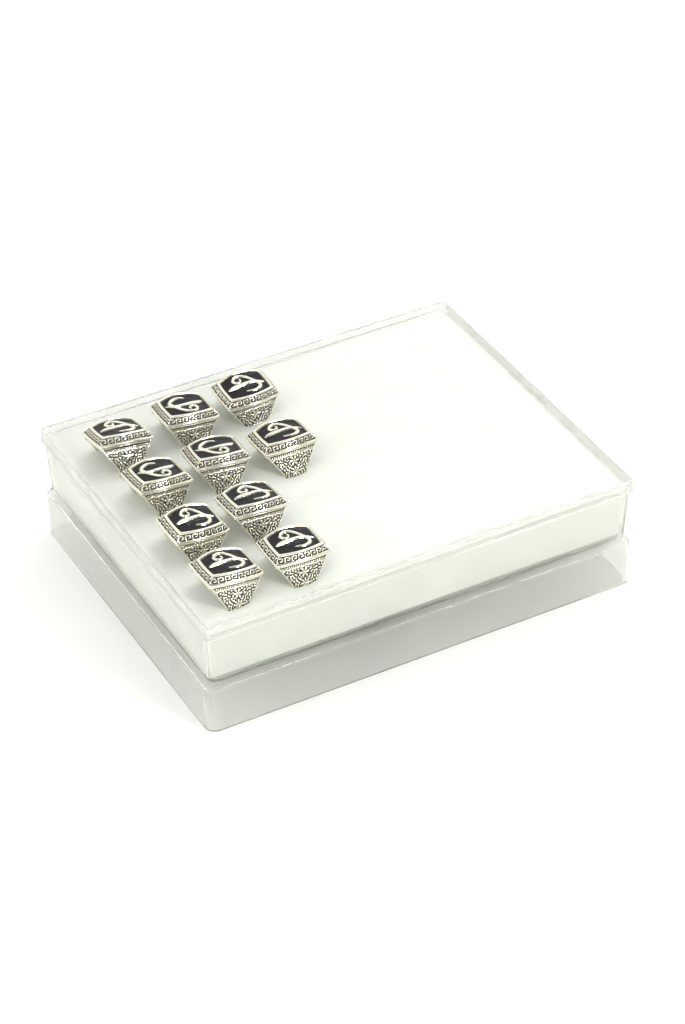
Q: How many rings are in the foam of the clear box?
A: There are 10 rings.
